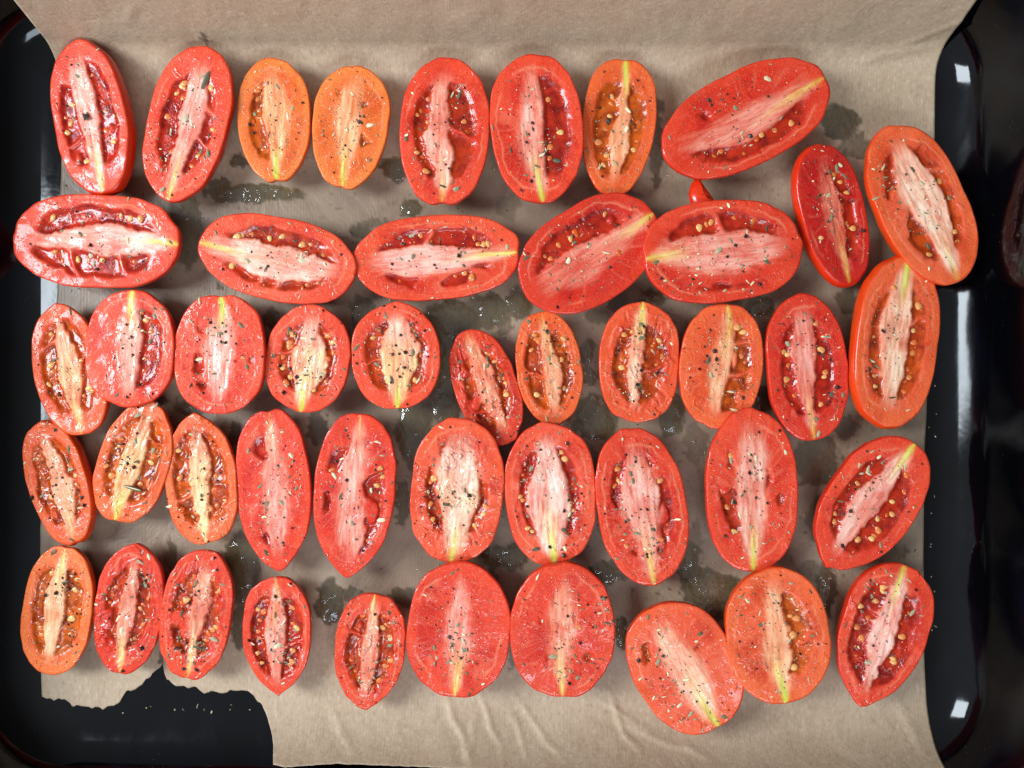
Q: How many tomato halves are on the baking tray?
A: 46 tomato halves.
